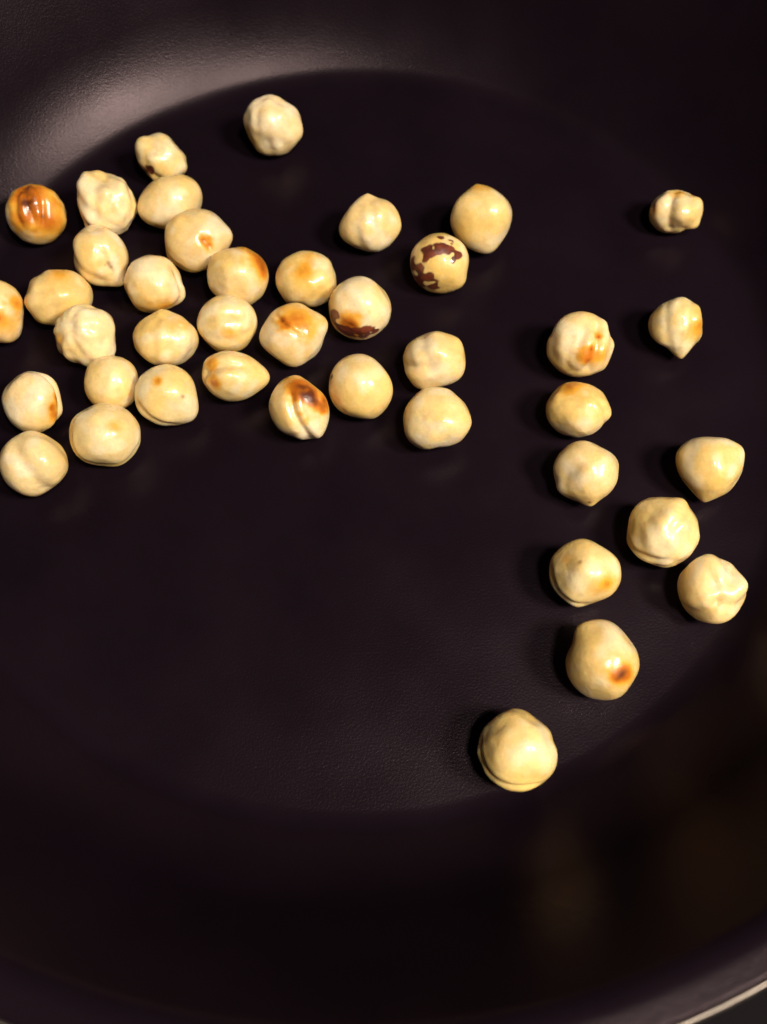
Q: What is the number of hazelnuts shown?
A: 41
